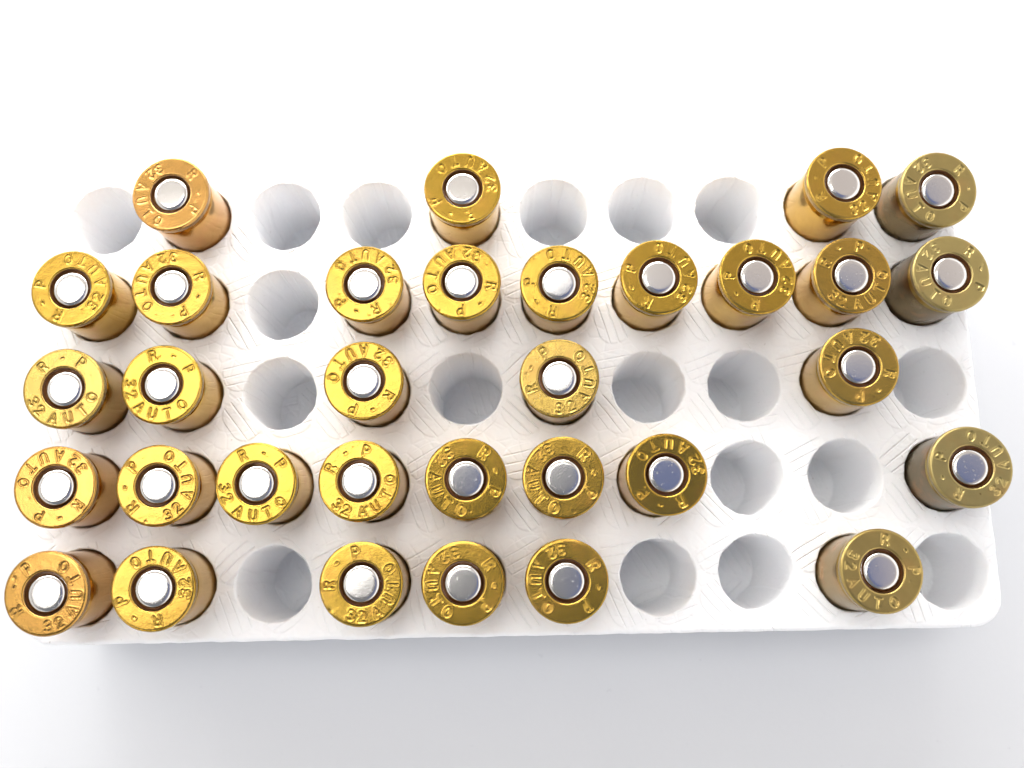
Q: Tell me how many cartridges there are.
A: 32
